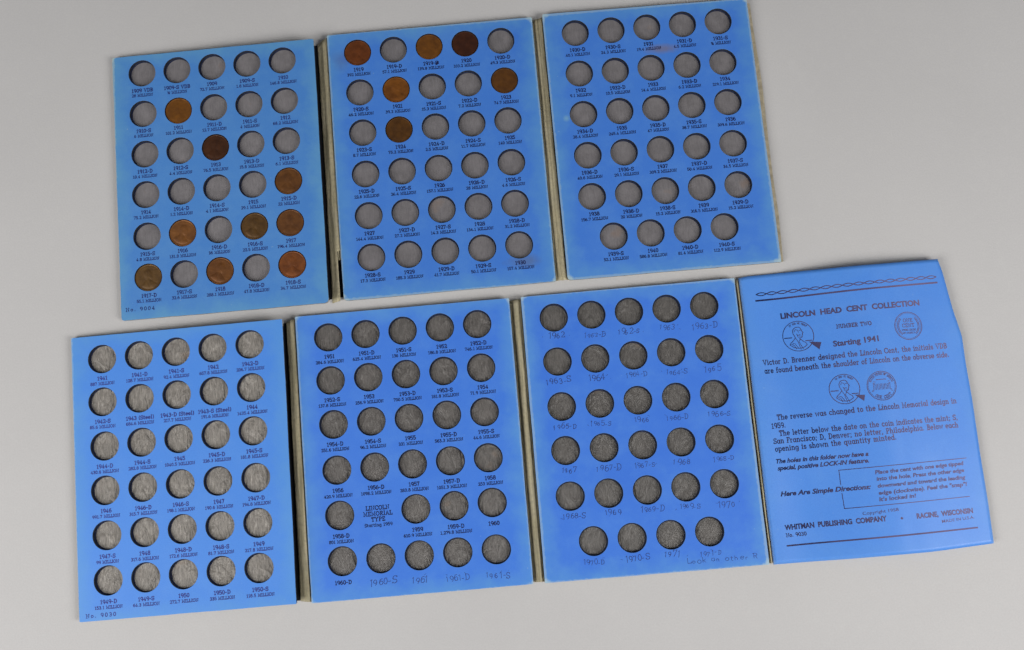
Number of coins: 15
